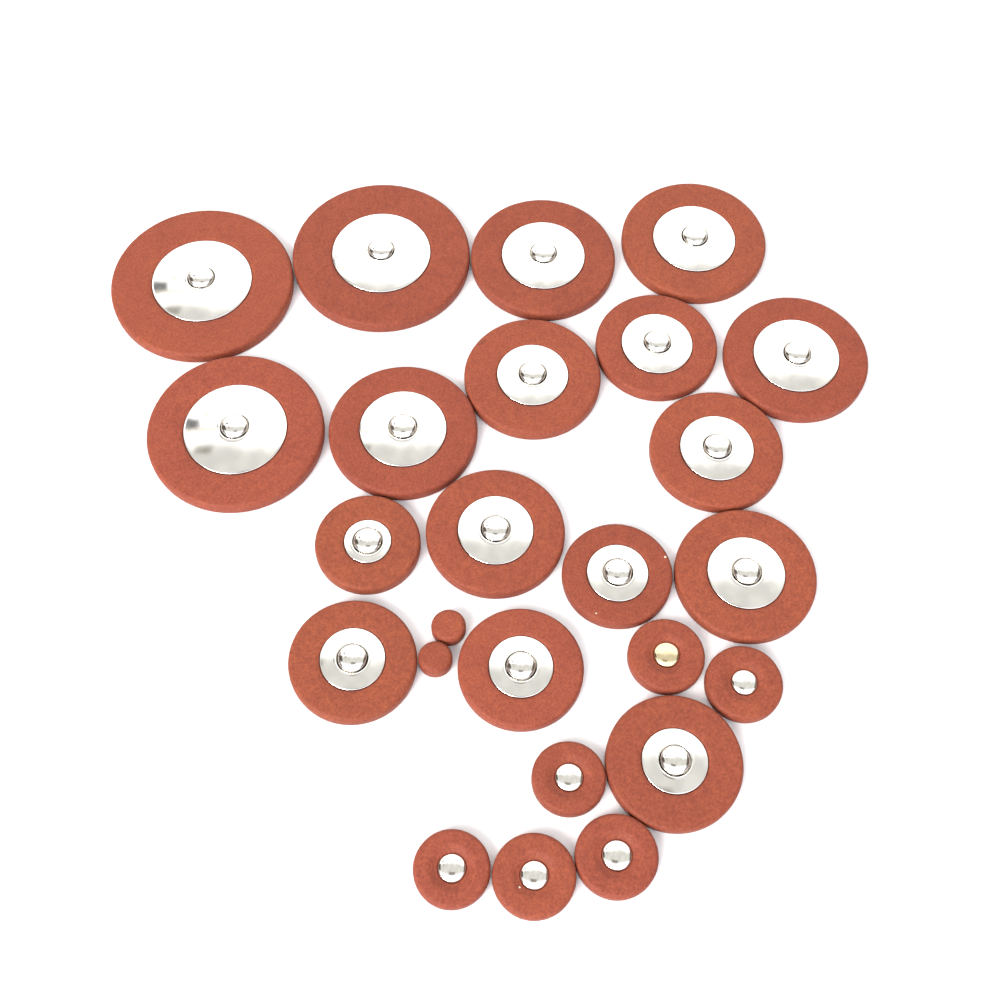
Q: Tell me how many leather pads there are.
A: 25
